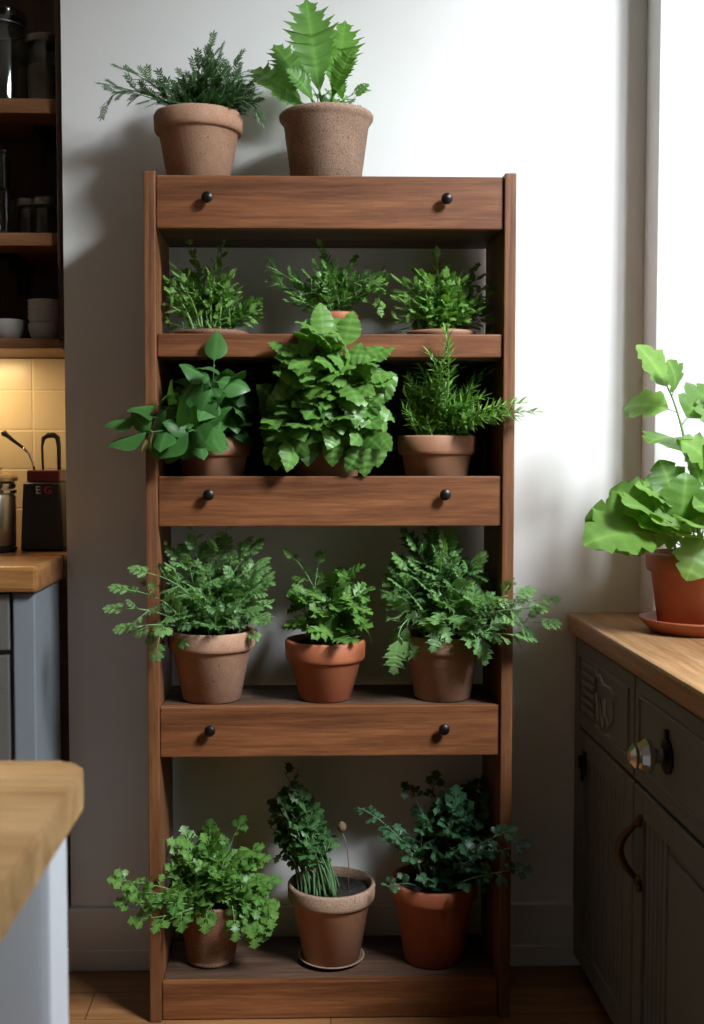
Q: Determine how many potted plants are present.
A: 15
